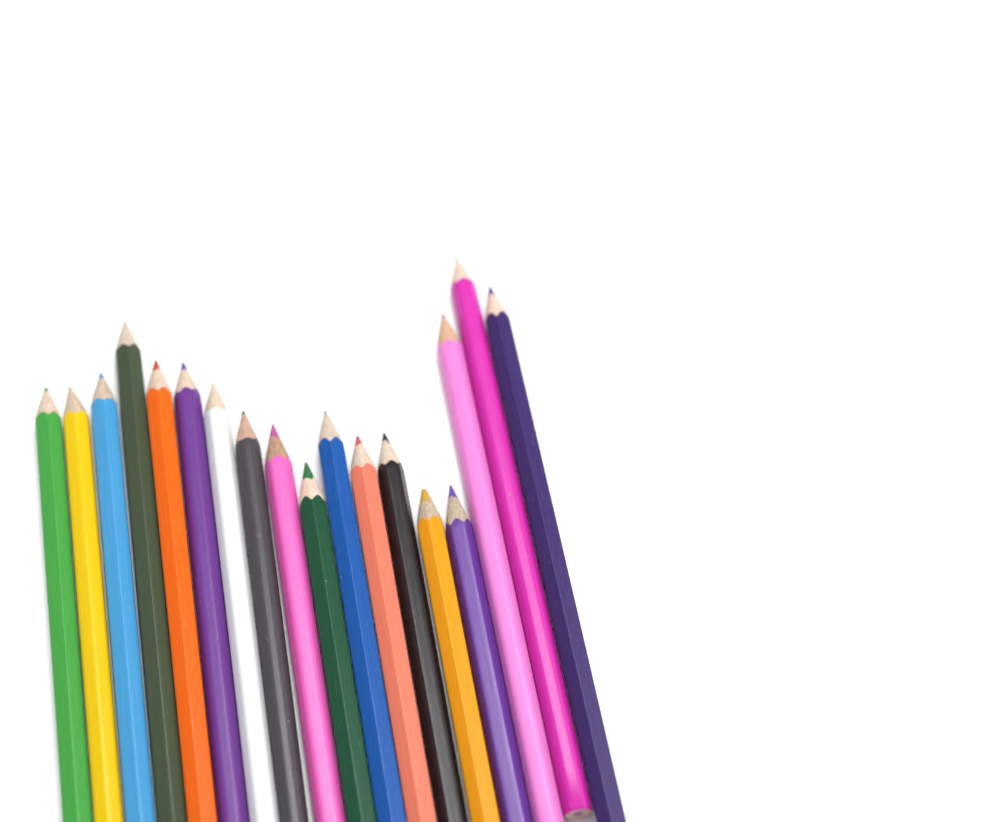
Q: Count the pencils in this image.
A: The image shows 18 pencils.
